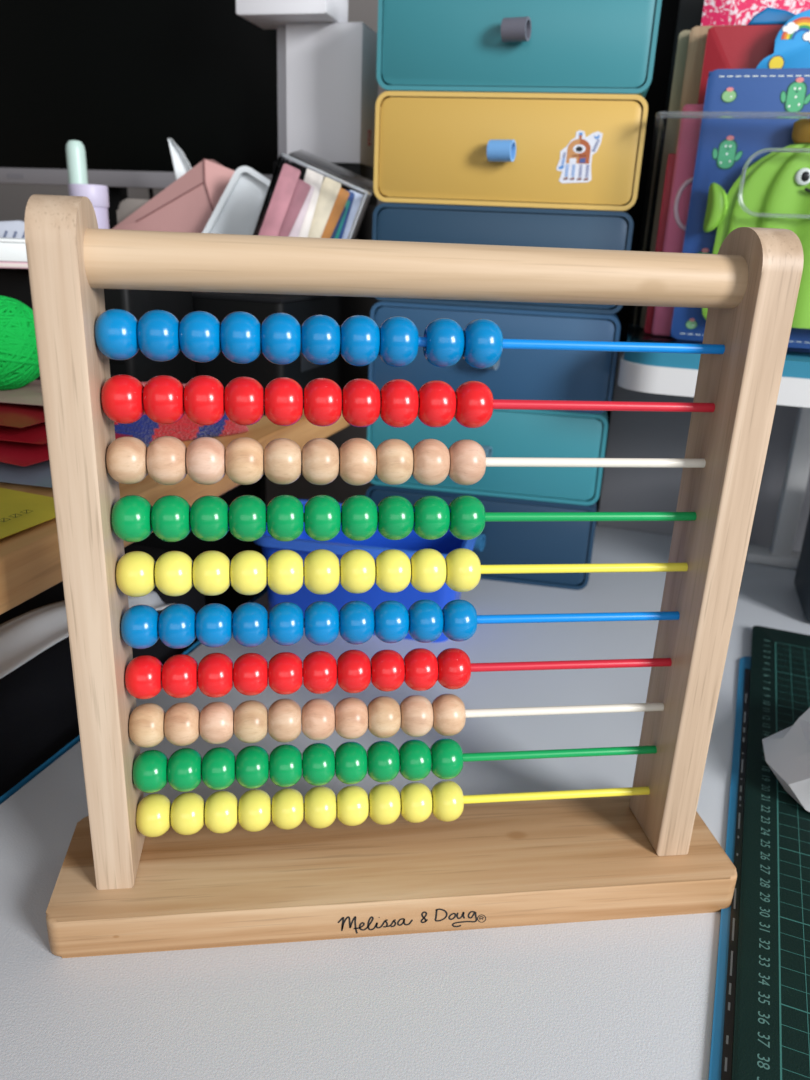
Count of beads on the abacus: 100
